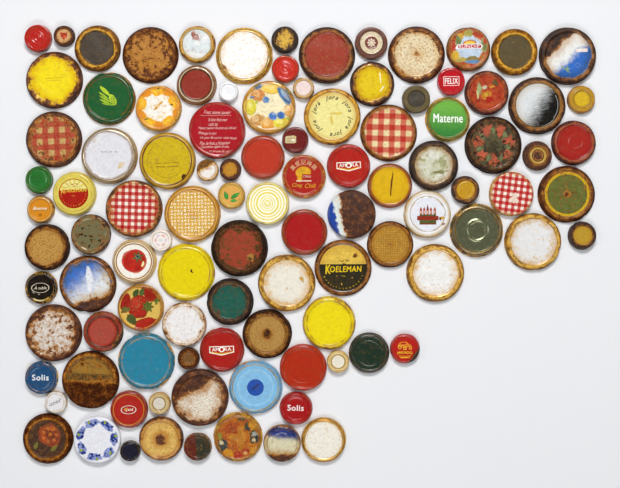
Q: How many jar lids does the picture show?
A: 103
